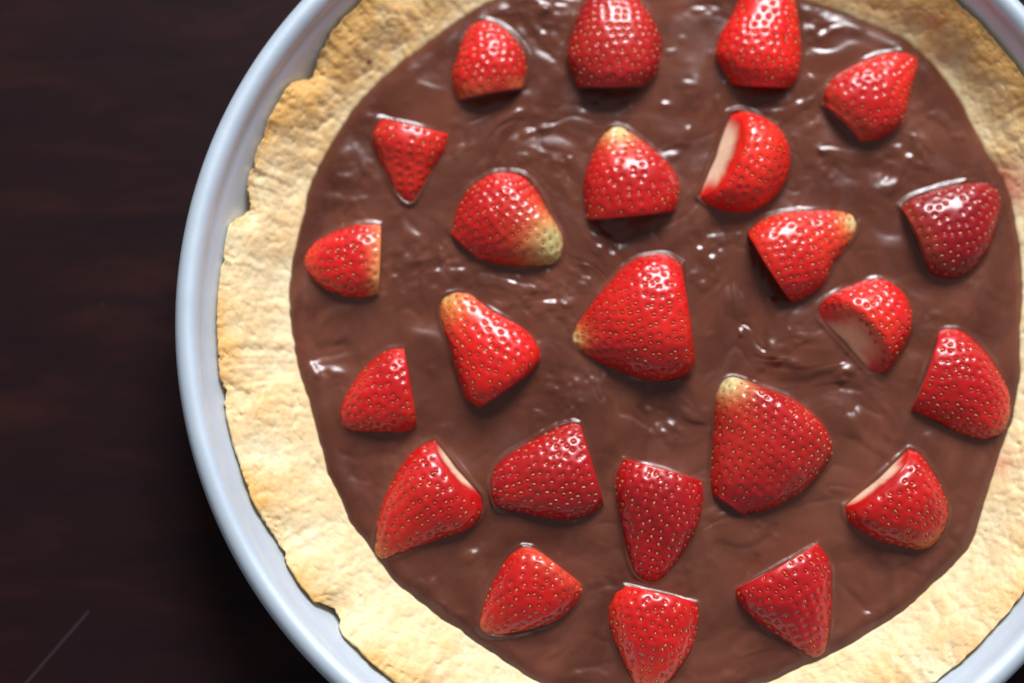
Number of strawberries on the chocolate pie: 24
